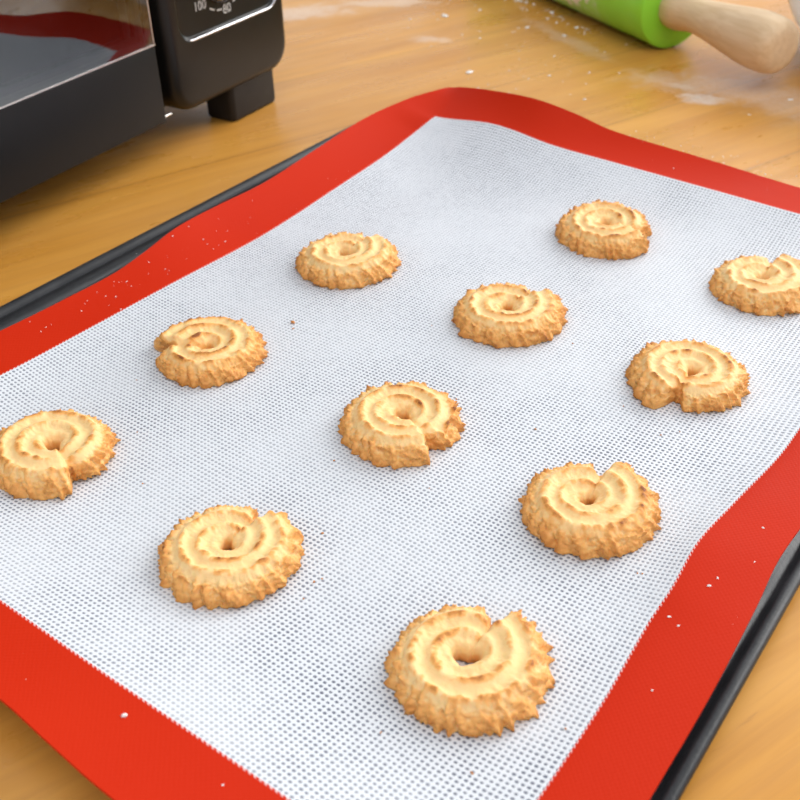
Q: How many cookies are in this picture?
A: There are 11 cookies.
